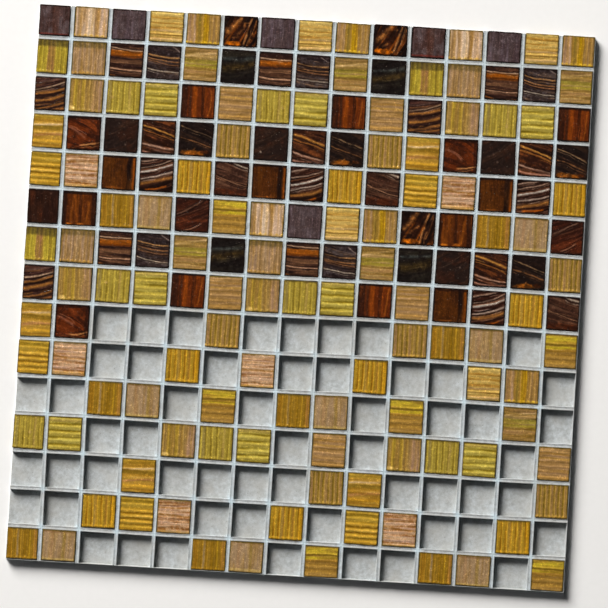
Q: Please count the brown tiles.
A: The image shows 62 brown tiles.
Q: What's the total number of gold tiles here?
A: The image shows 108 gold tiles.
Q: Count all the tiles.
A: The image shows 170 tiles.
